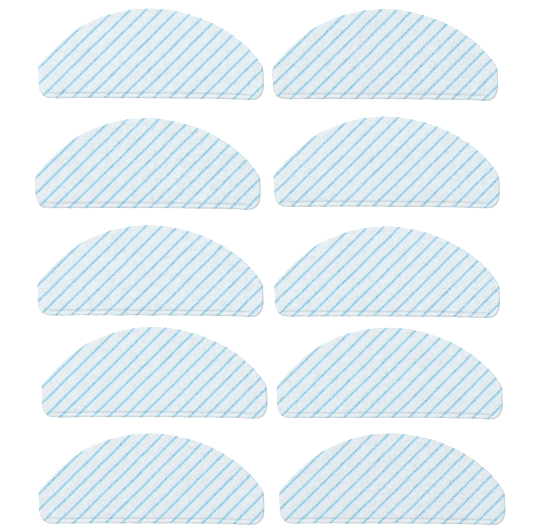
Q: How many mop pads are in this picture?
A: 10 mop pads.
